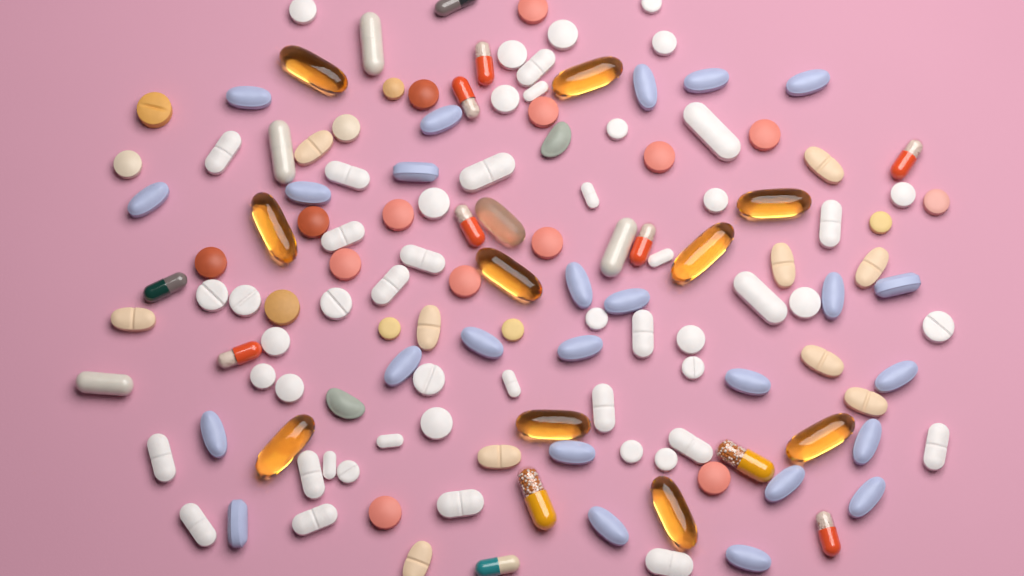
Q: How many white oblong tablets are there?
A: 26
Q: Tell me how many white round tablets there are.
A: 26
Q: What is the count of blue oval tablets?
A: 25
